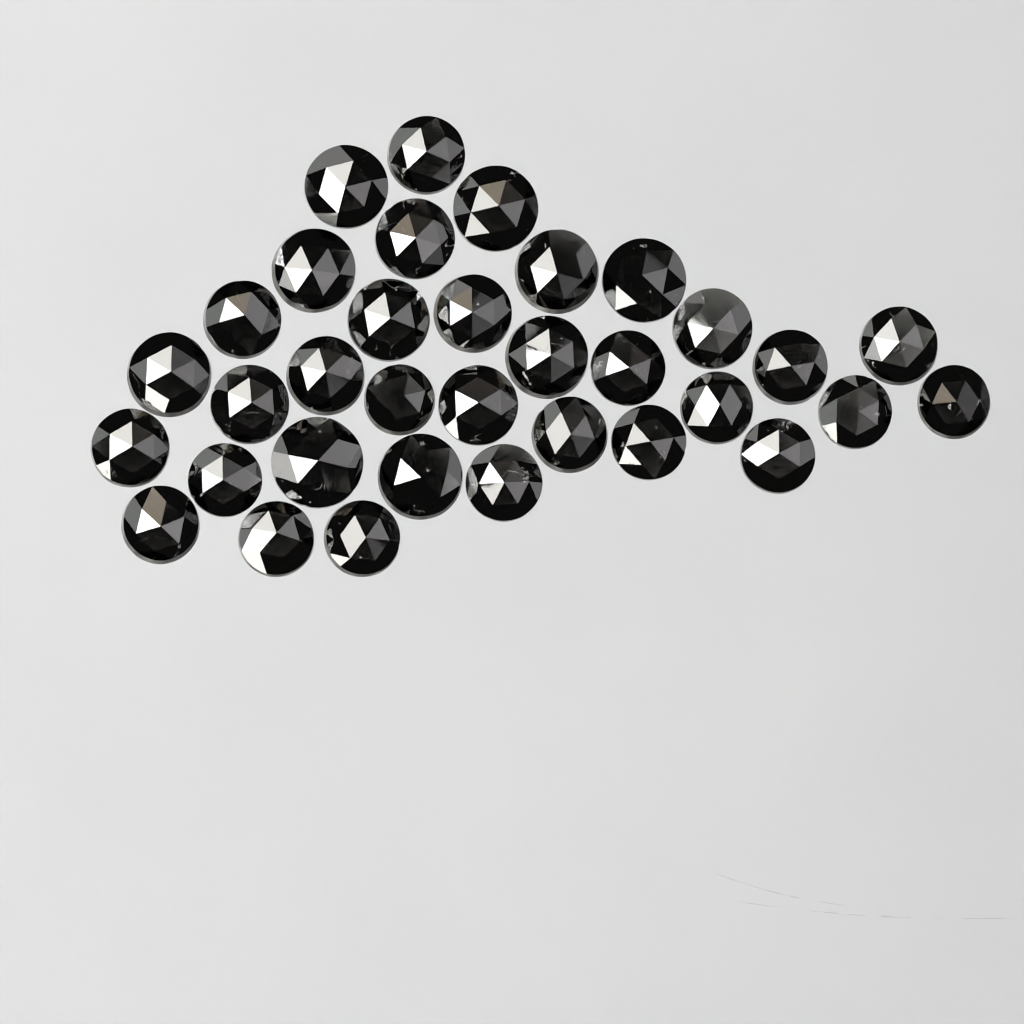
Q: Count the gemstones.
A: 34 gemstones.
